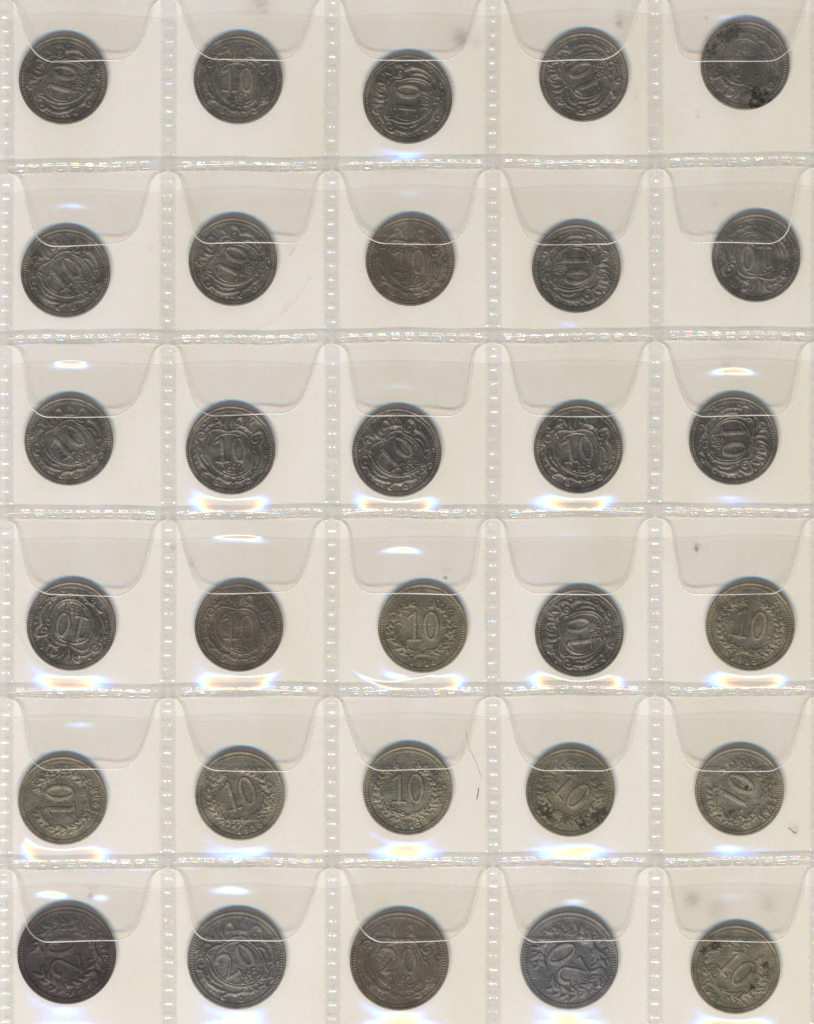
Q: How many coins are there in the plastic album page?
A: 30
